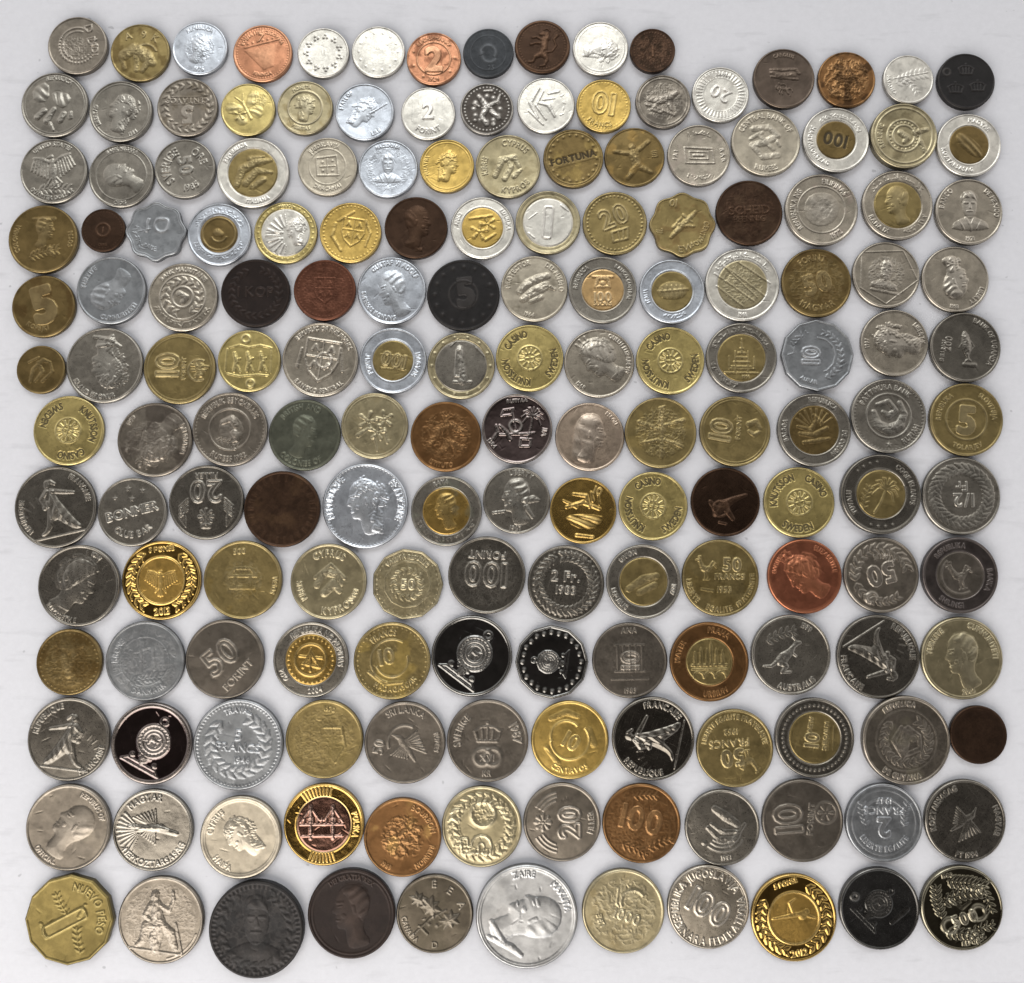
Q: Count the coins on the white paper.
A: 170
